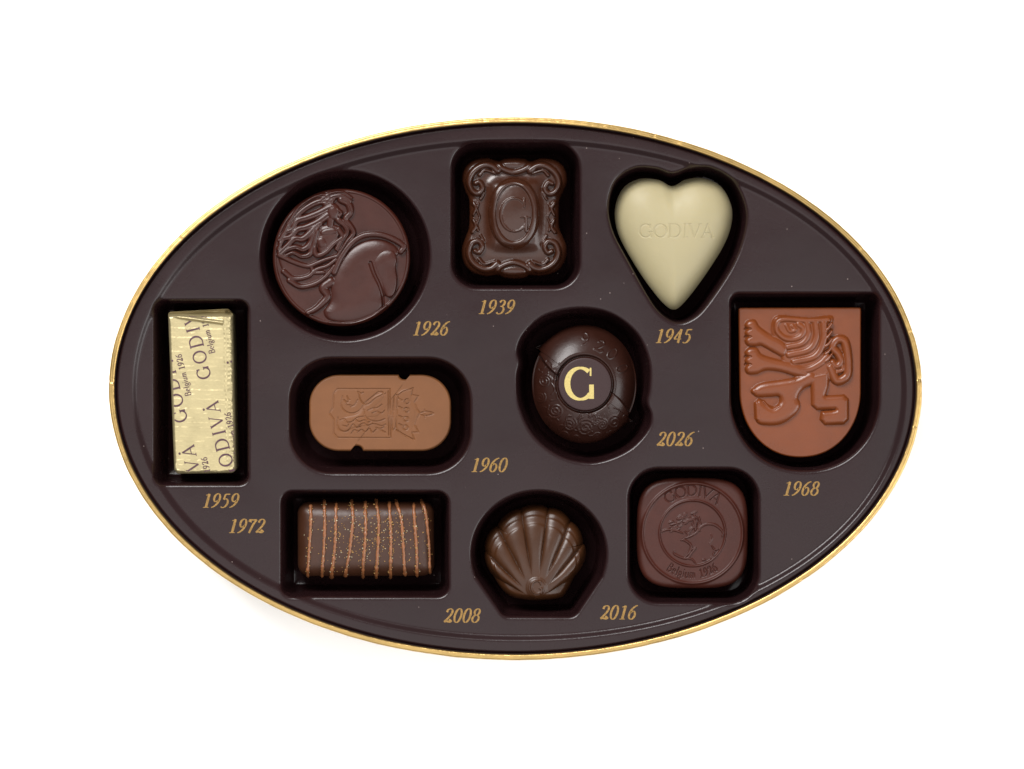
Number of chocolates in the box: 10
